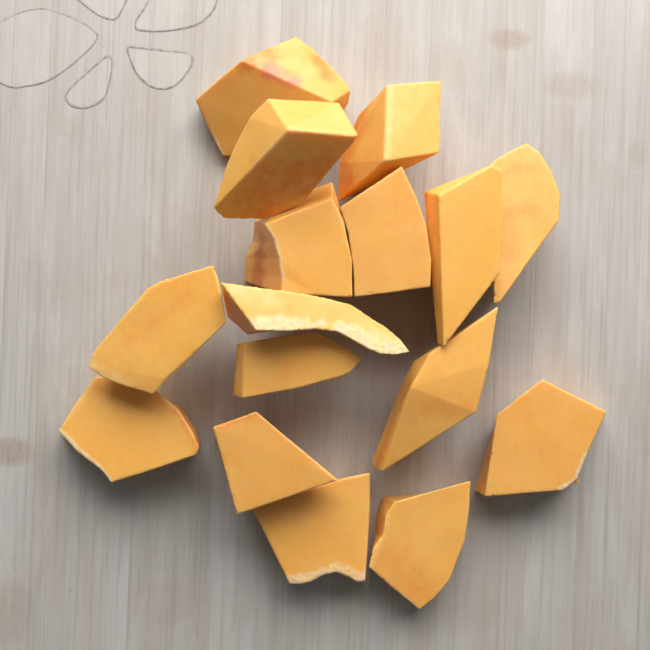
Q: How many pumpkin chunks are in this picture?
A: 16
